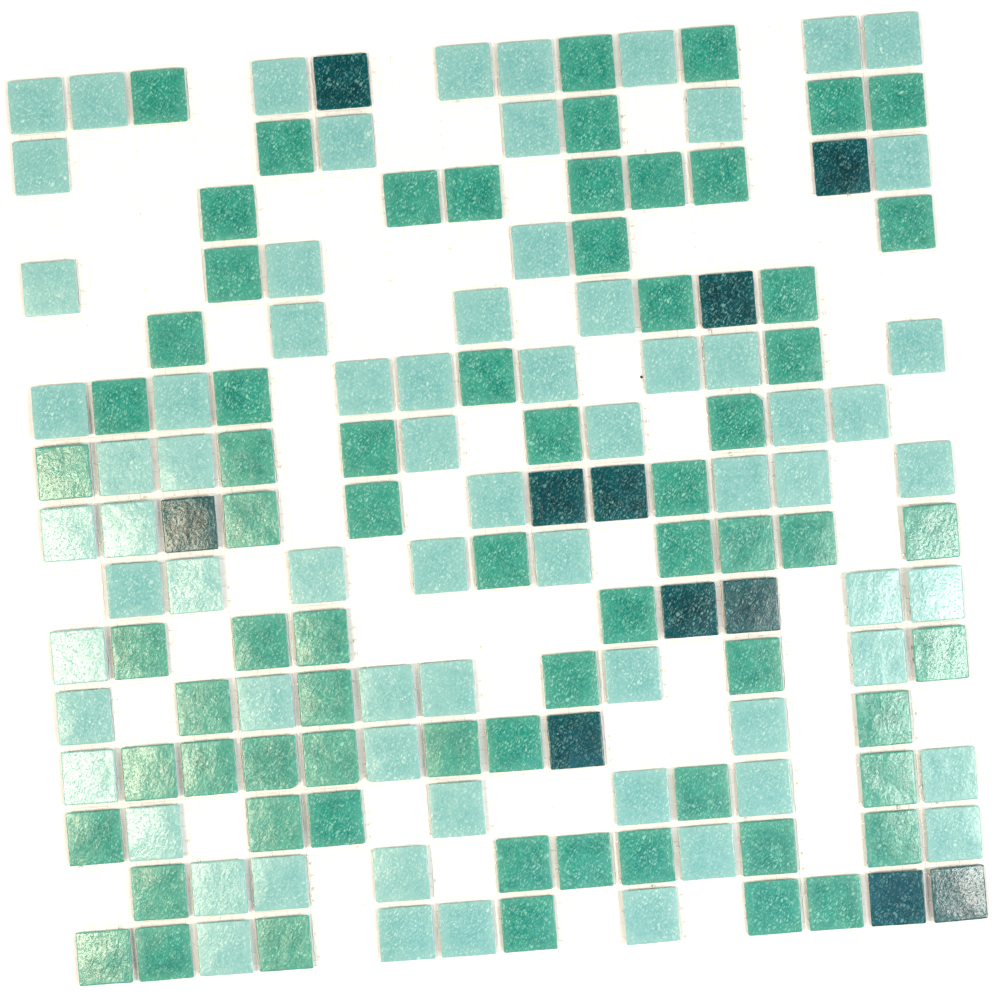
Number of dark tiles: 11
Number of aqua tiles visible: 70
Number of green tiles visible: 69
